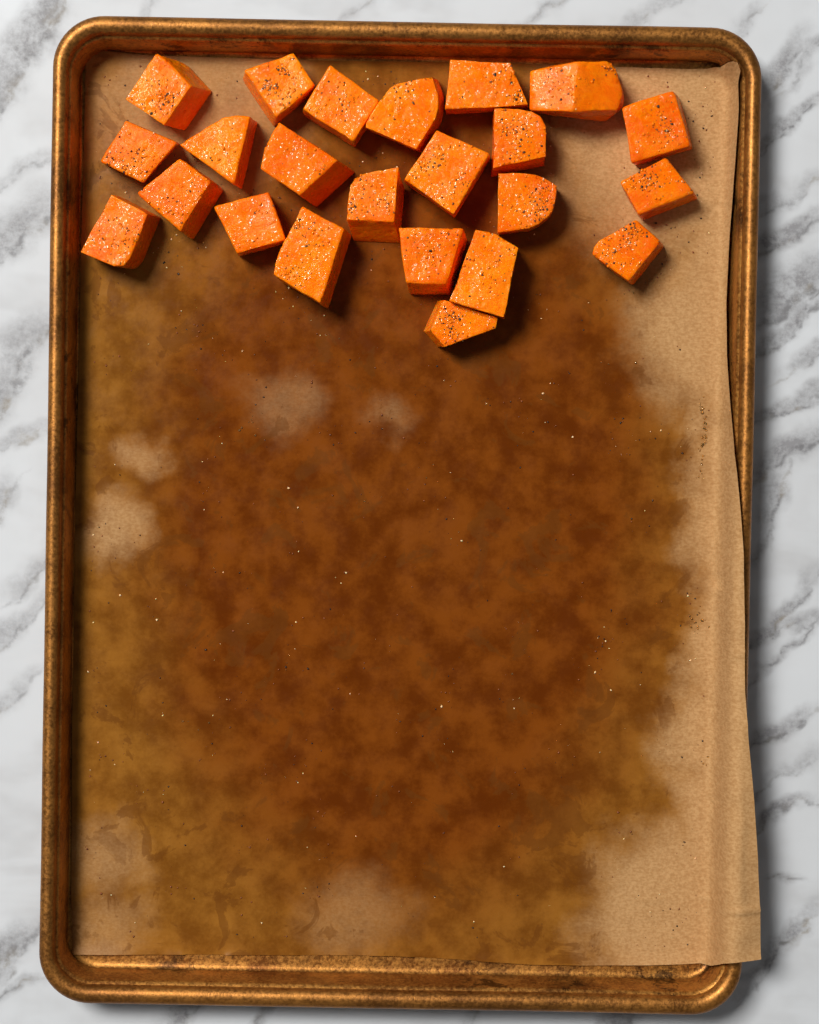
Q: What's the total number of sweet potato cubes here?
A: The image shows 23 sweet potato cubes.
